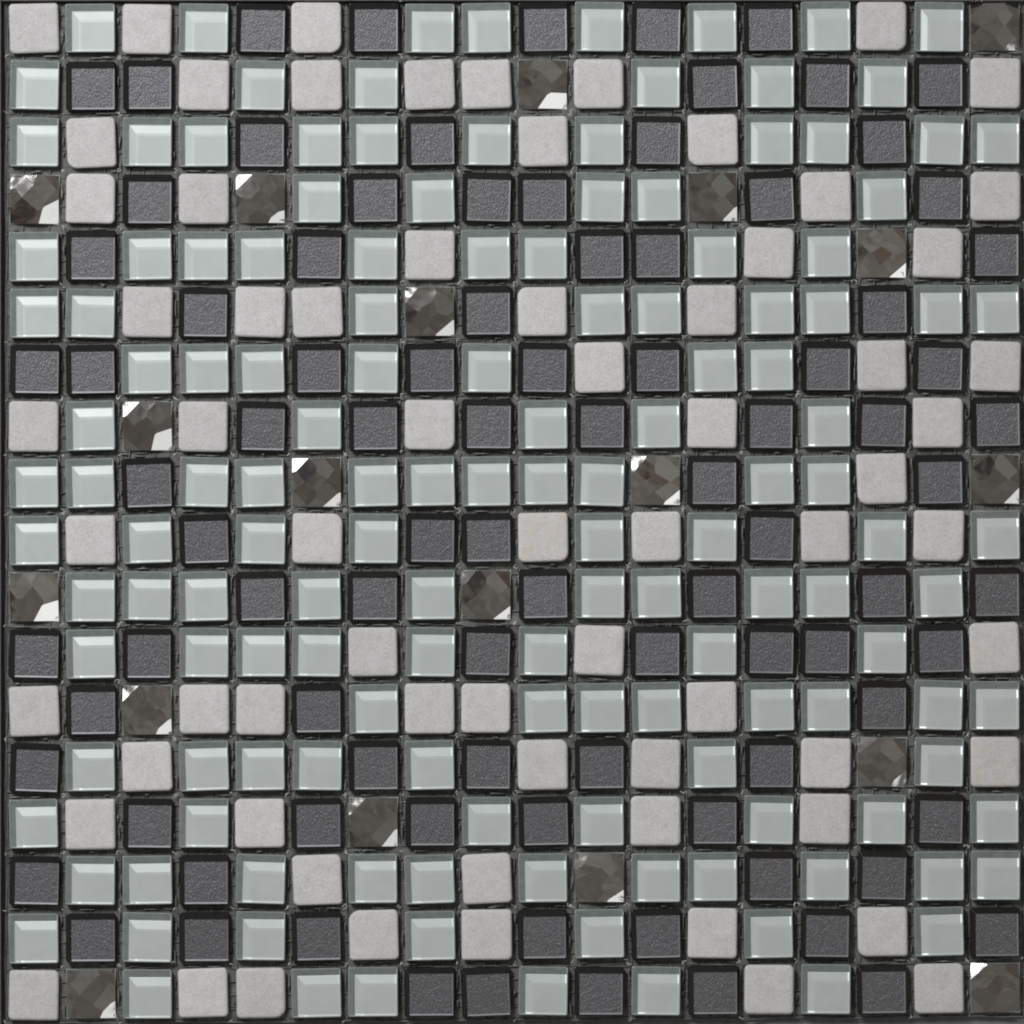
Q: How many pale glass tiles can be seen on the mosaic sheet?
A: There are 143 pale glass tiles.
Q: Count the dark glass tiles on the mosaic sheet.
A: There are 93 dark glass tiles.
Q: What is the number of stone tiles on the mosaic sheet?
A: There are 69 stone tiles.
